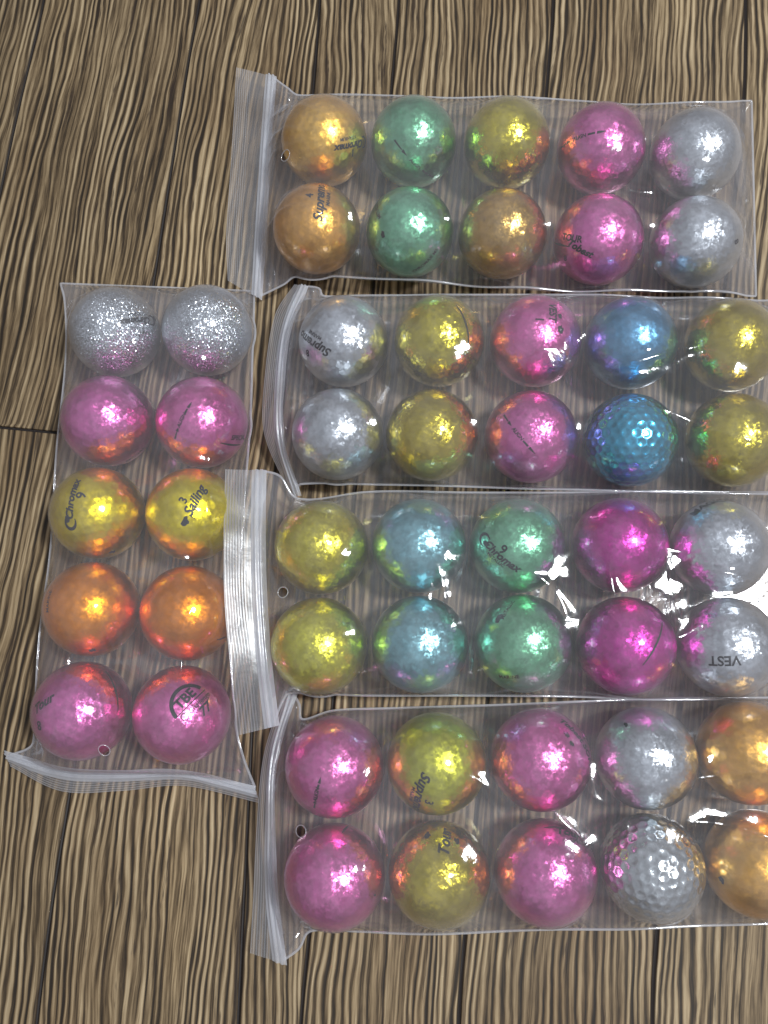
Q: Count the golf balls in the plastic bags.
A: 50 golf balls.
